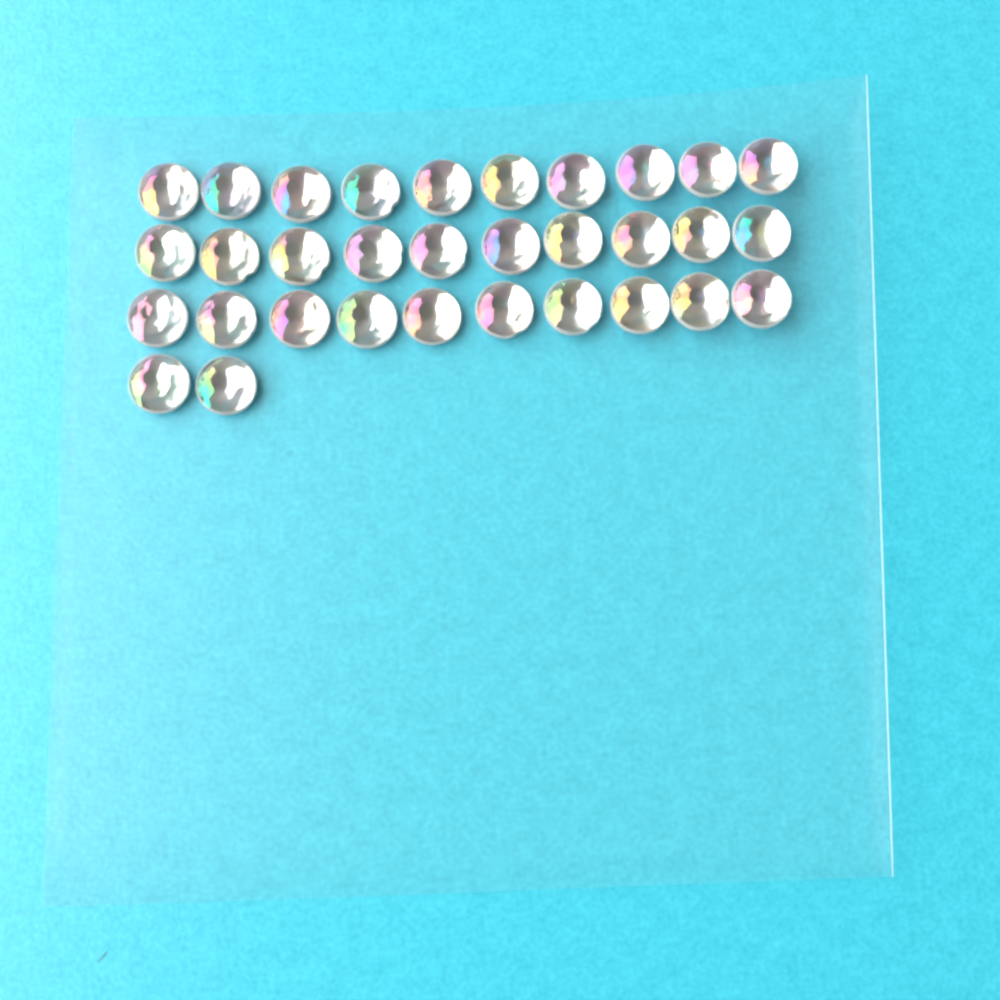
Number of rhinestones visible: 32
